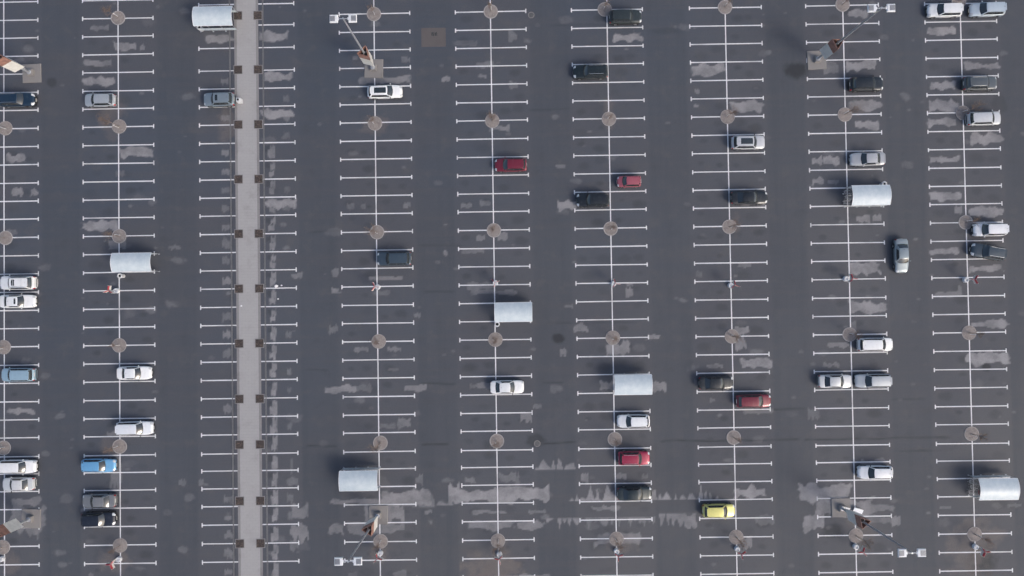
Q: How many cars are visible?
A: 42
